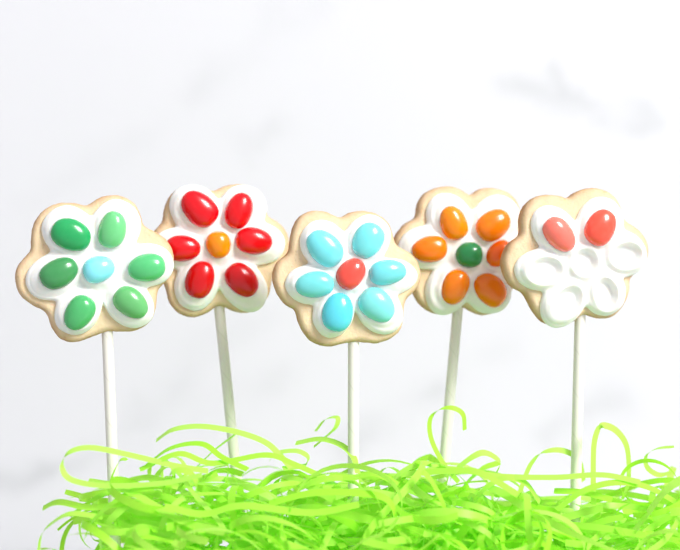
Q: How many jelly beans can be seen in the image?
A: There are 30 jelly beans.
